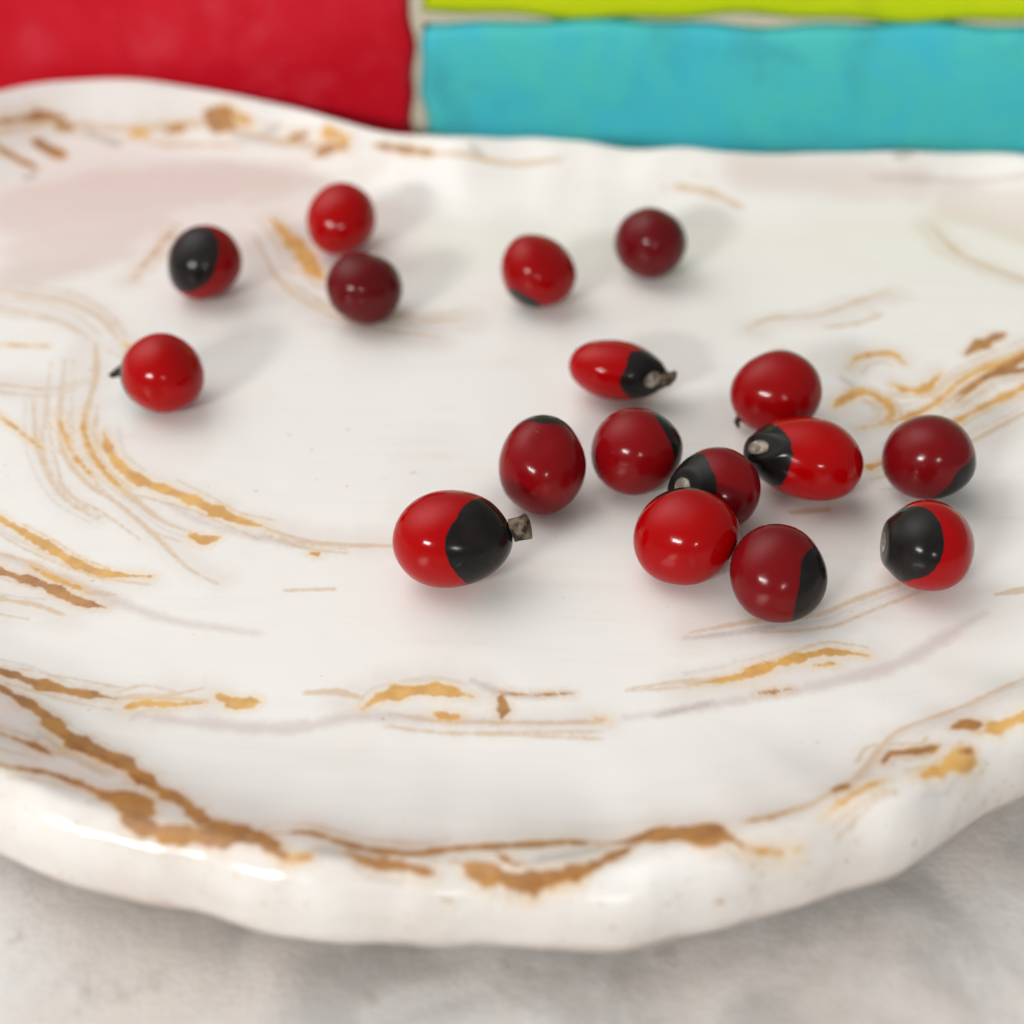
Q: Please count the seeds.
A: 17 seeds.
